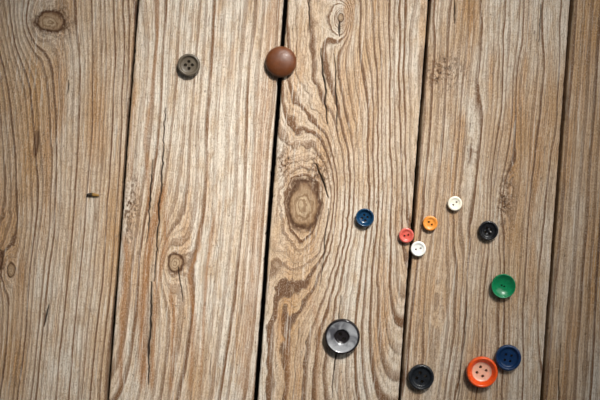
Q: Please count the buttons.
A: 13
